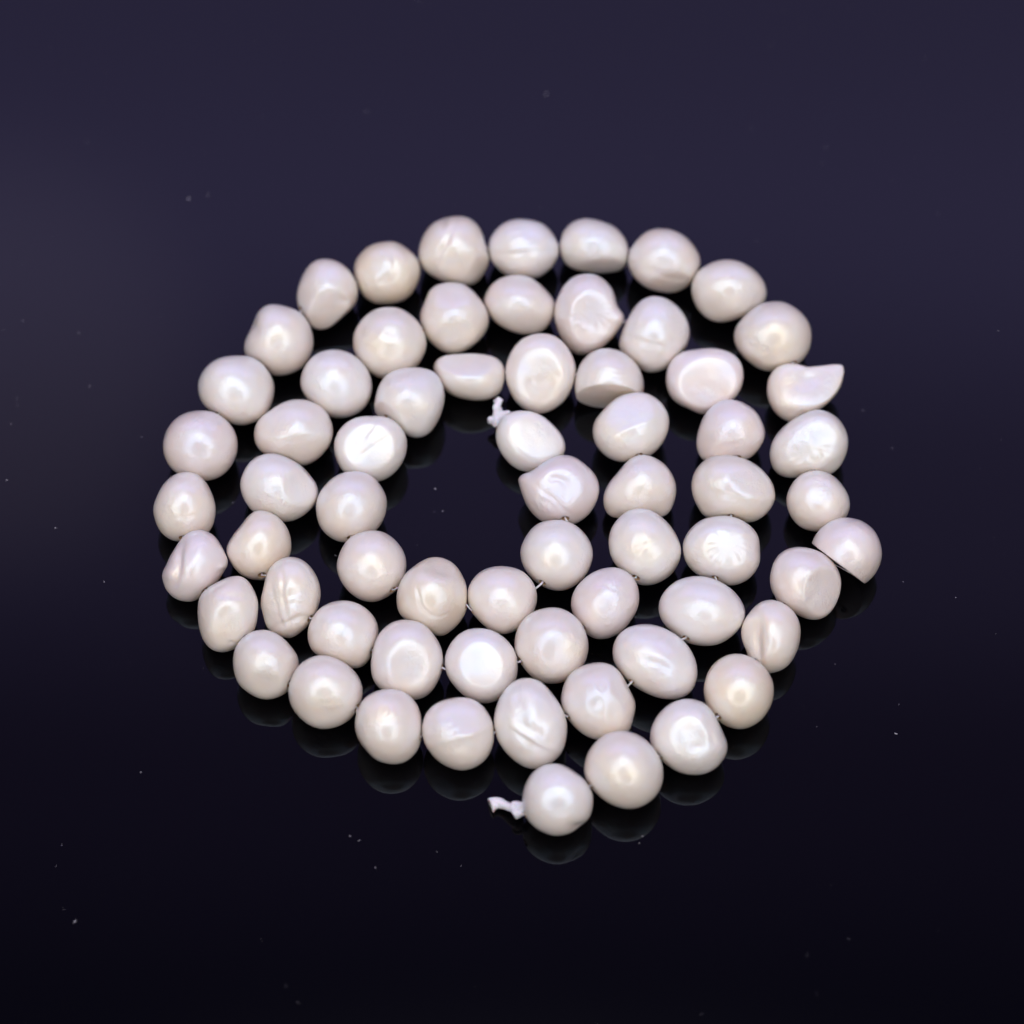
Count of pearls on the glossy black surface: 66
